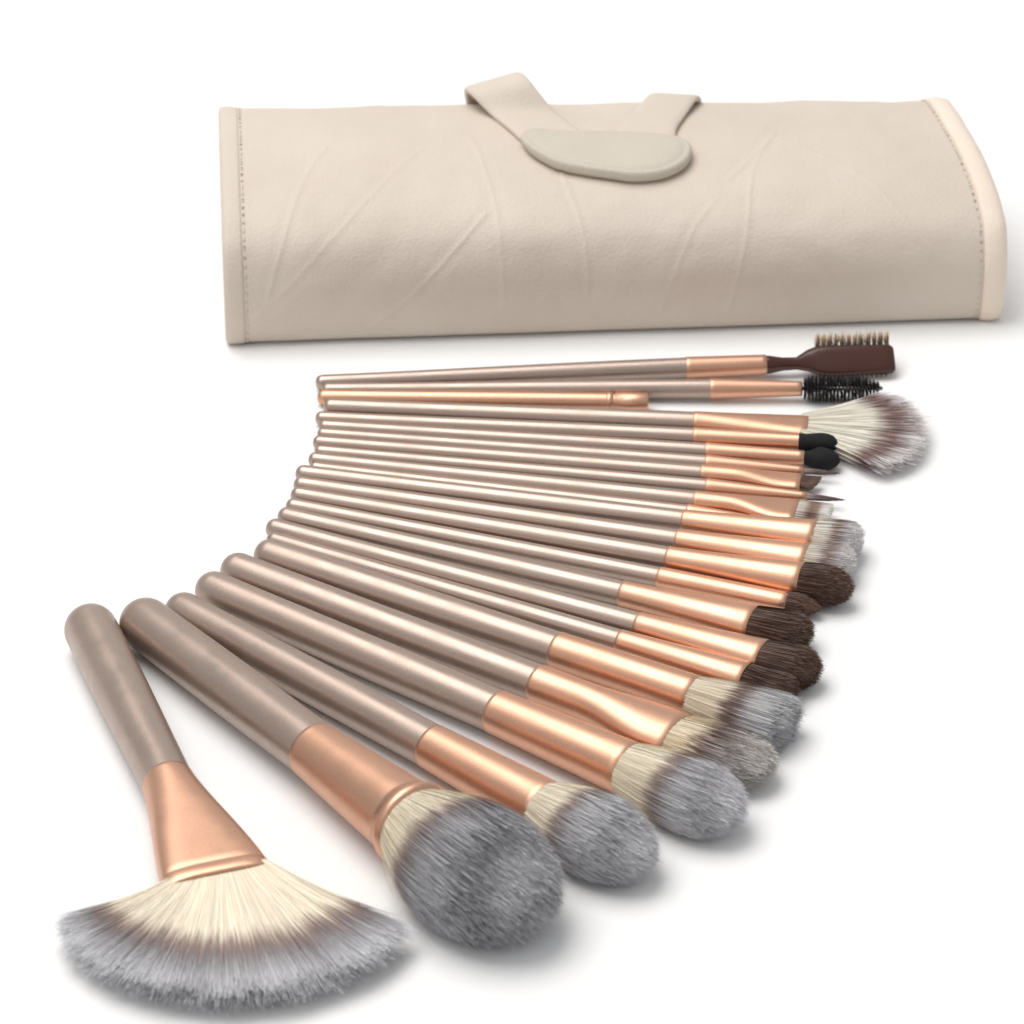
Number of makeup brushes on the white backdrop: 24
